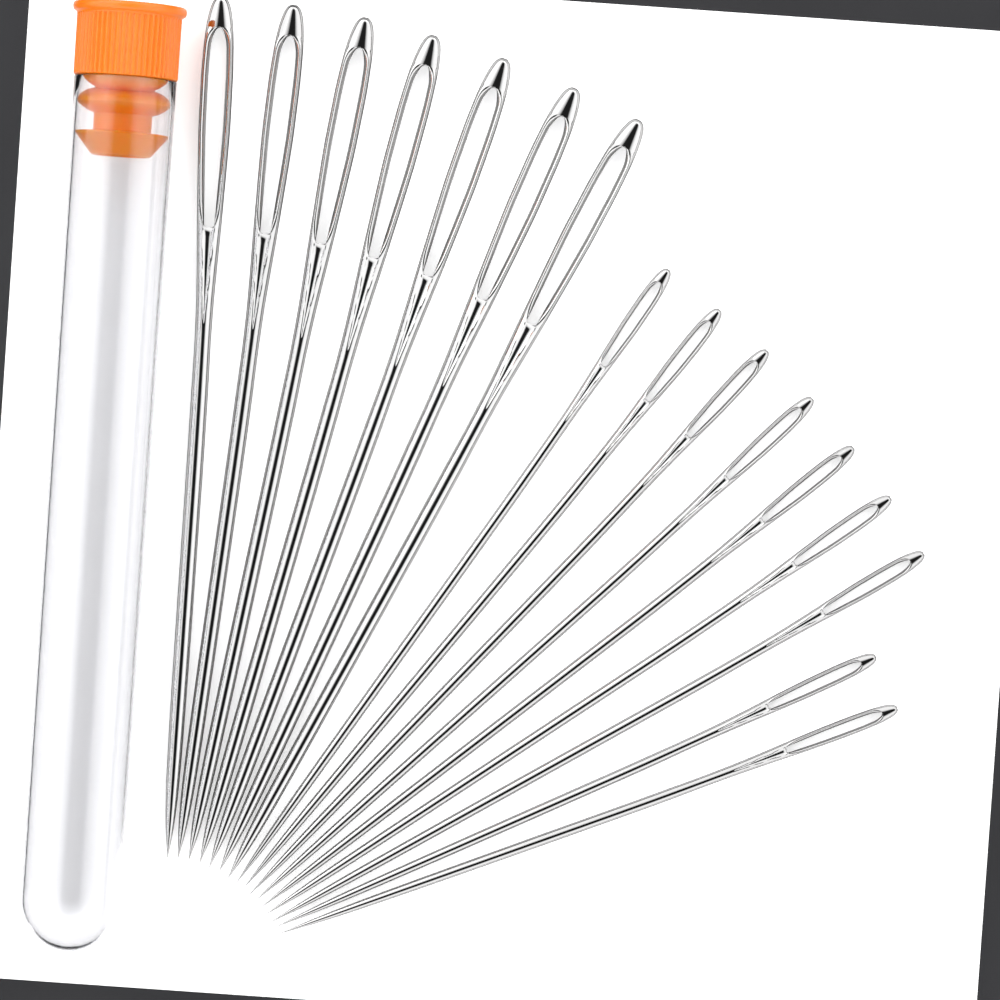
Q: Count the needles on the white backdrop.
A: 16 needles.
